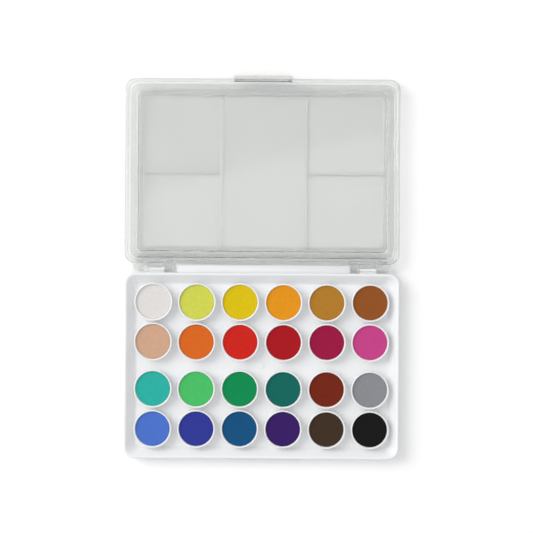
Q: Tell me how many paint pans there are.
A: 24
